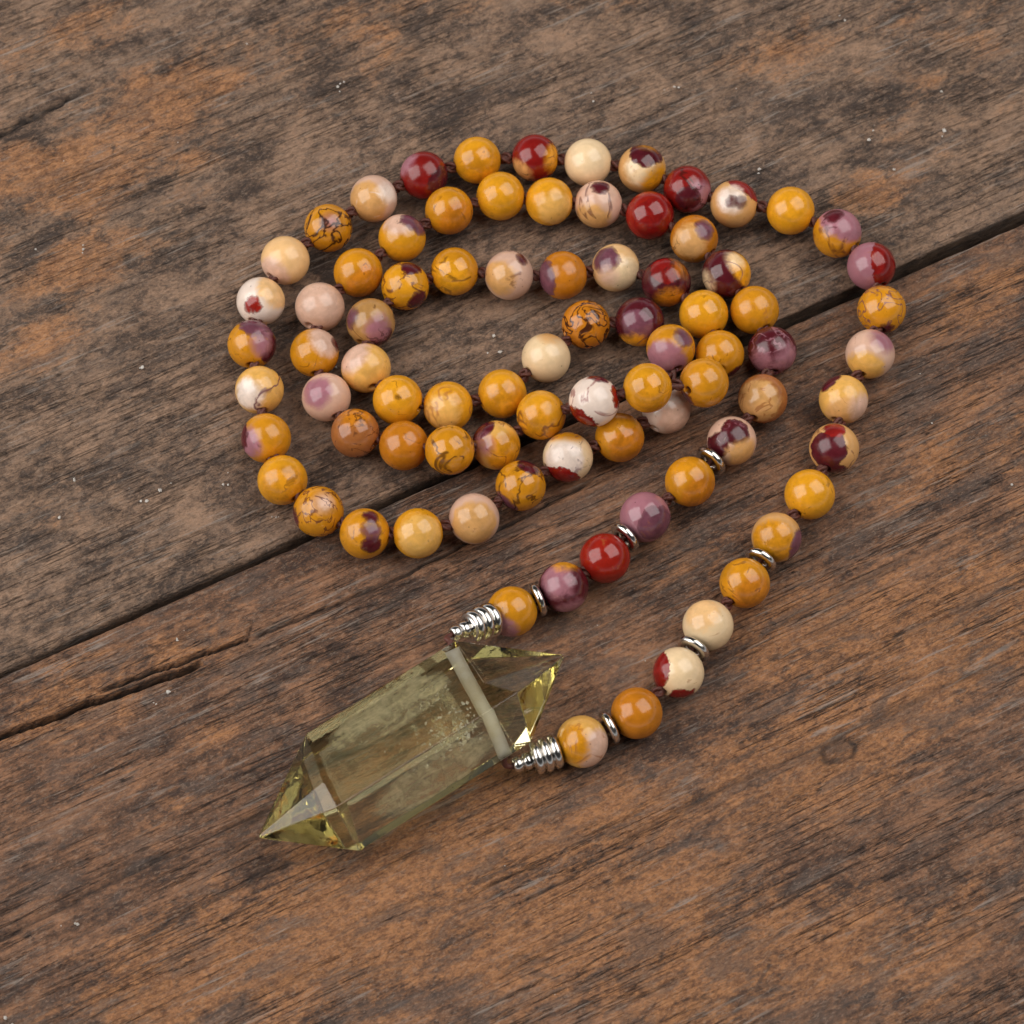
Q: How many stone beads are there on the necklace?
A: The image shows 83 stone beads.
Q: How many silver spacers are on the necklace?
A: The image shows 6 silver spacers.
